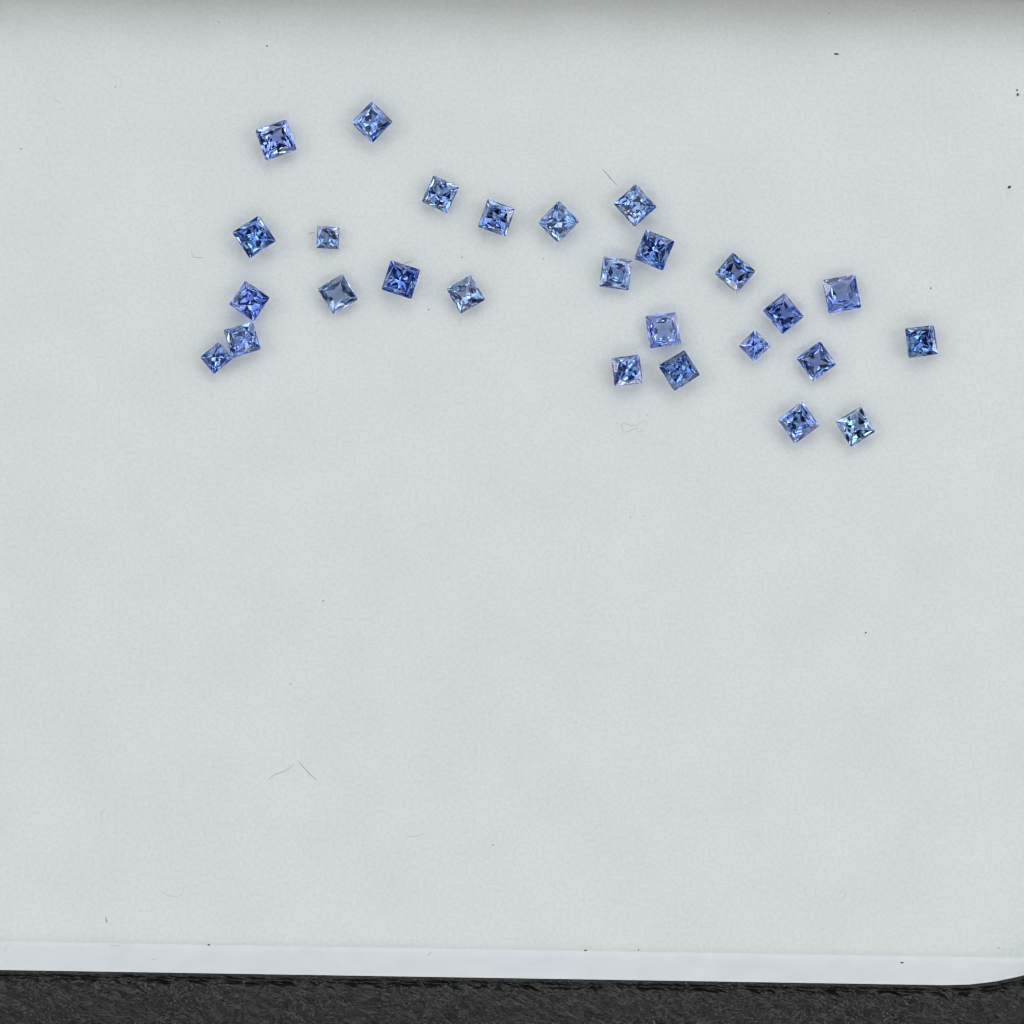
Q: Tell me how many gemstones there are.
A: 27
